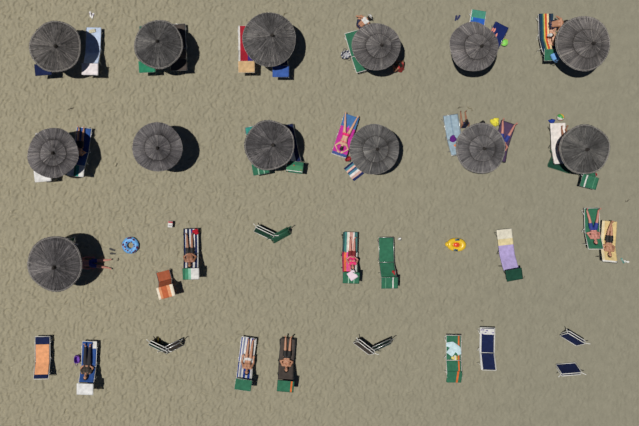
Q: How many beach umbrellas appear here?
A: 13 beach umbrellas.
